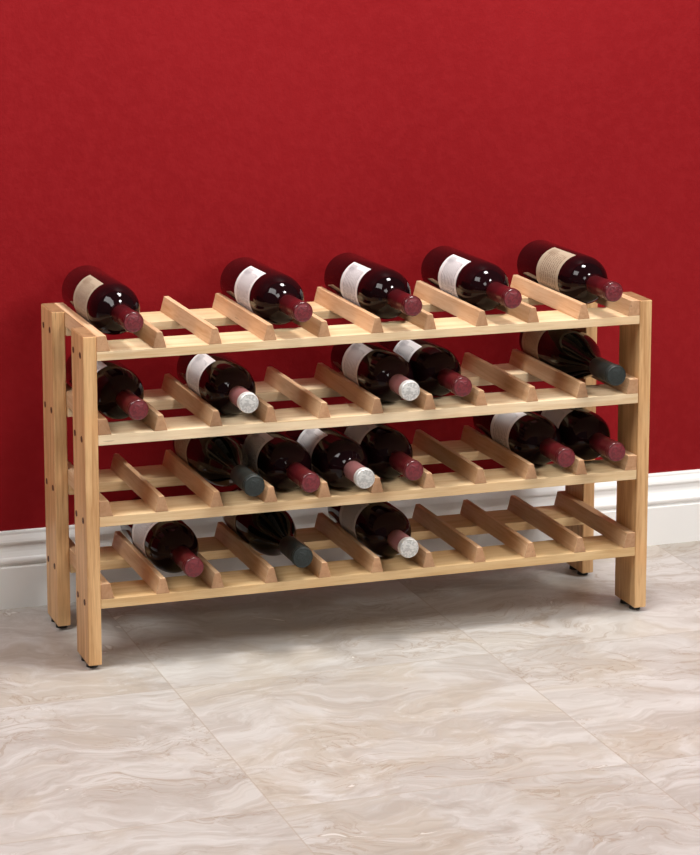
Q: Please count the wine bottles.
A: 19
